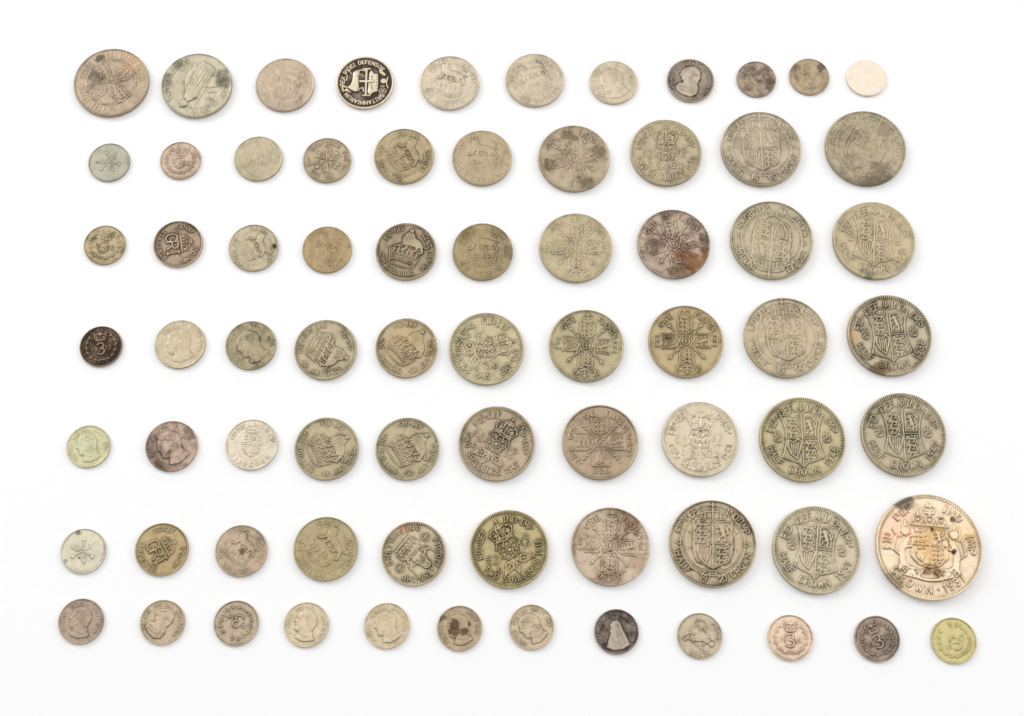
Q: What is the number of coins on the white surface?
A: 73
